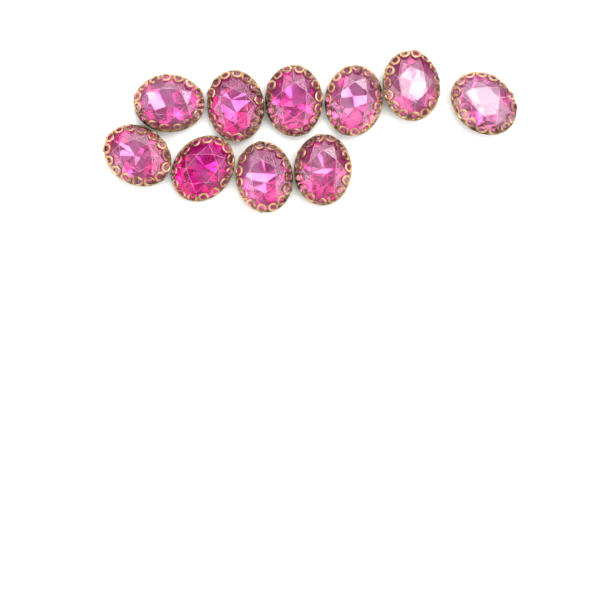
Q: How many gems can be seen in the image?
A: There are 10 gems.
